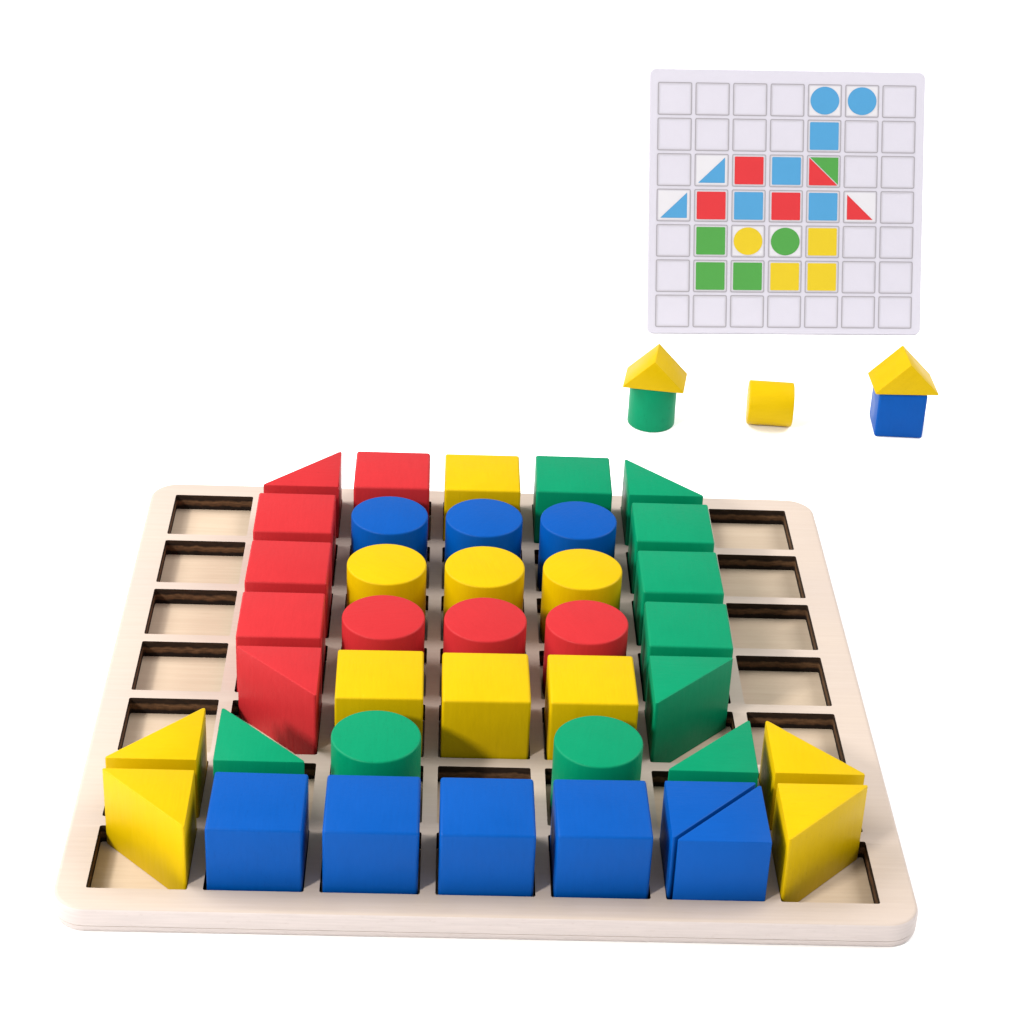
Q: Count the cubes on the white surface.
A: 17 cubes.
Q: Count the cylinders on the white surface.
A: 13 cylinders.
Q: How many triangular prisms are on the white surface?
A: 14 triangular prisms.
